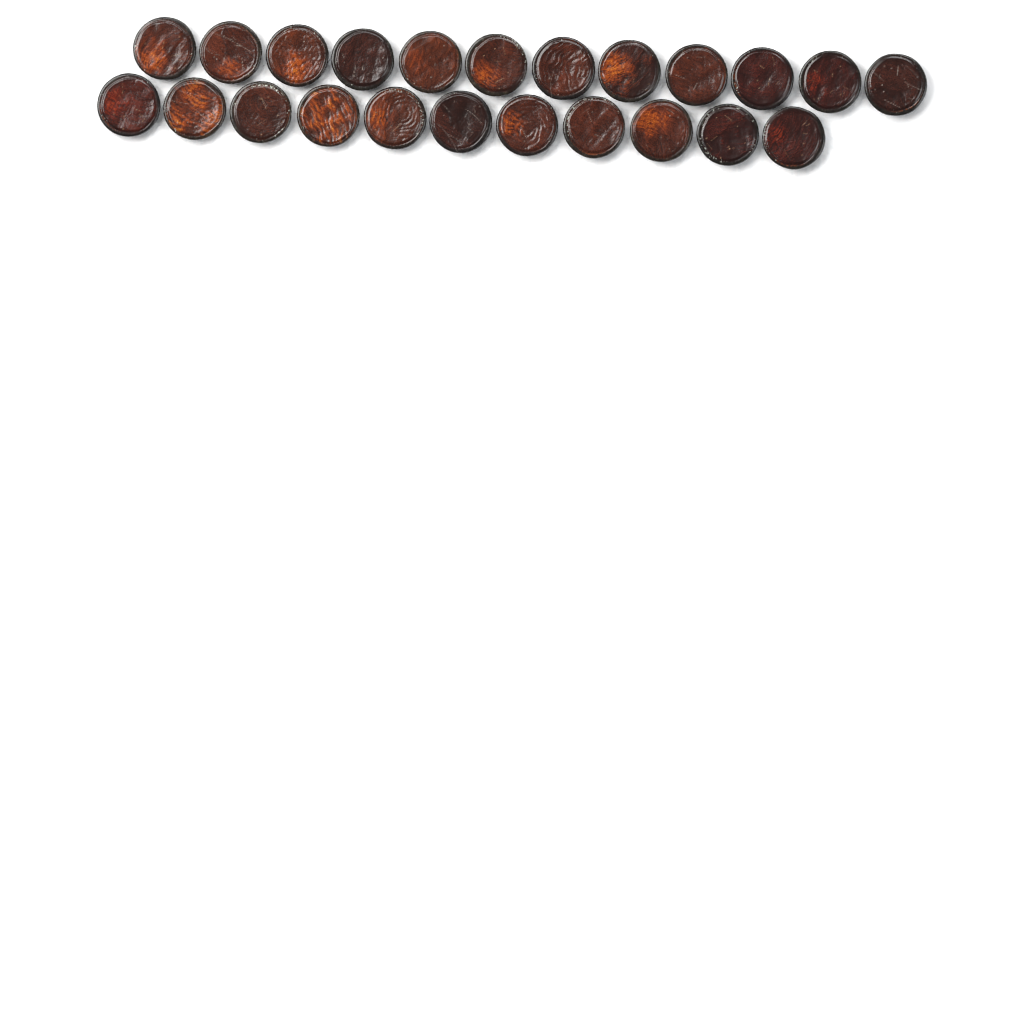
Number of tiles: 23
